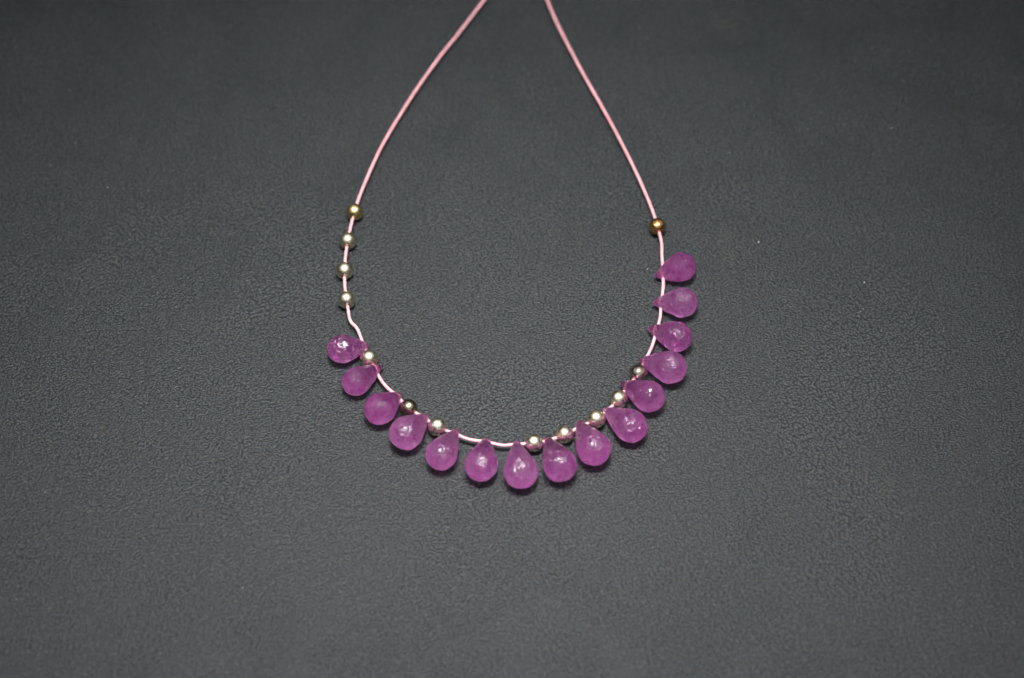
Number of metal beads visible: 13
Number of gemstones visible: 15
